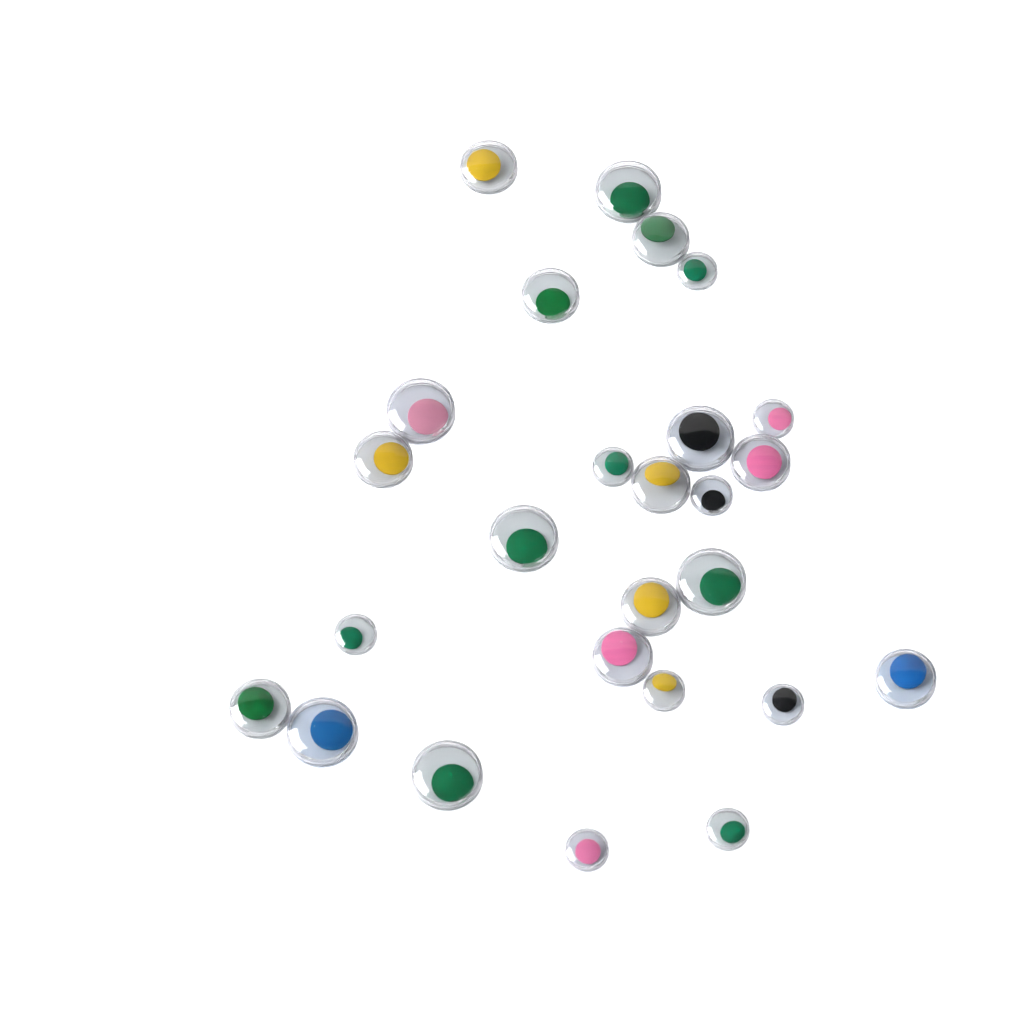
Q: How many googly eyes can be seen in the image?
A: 26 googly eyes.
